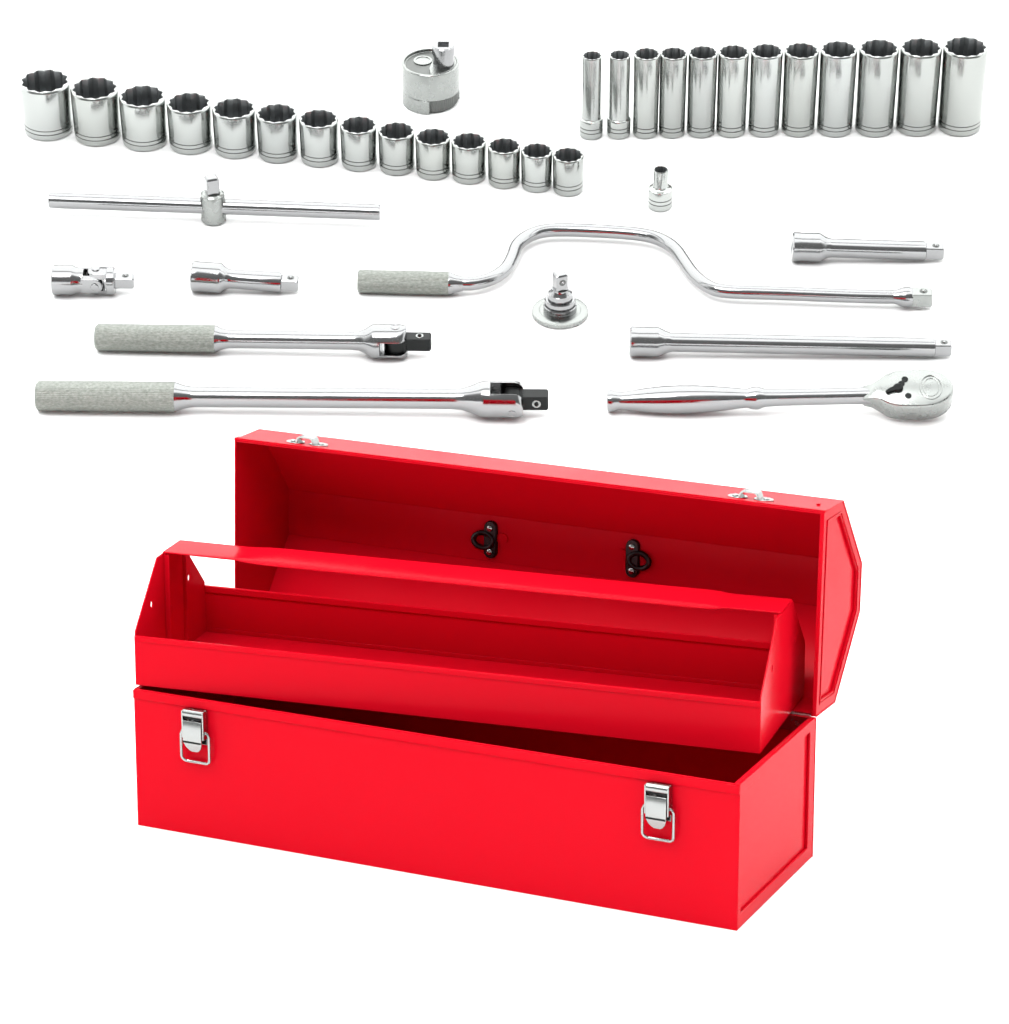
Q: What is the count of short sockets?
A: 15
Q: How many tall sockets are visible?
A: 12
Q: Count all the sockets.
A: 27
